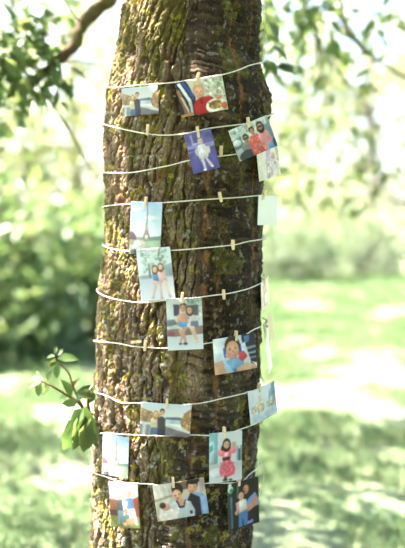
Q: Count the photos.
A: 20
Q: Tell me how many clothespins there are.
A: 22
